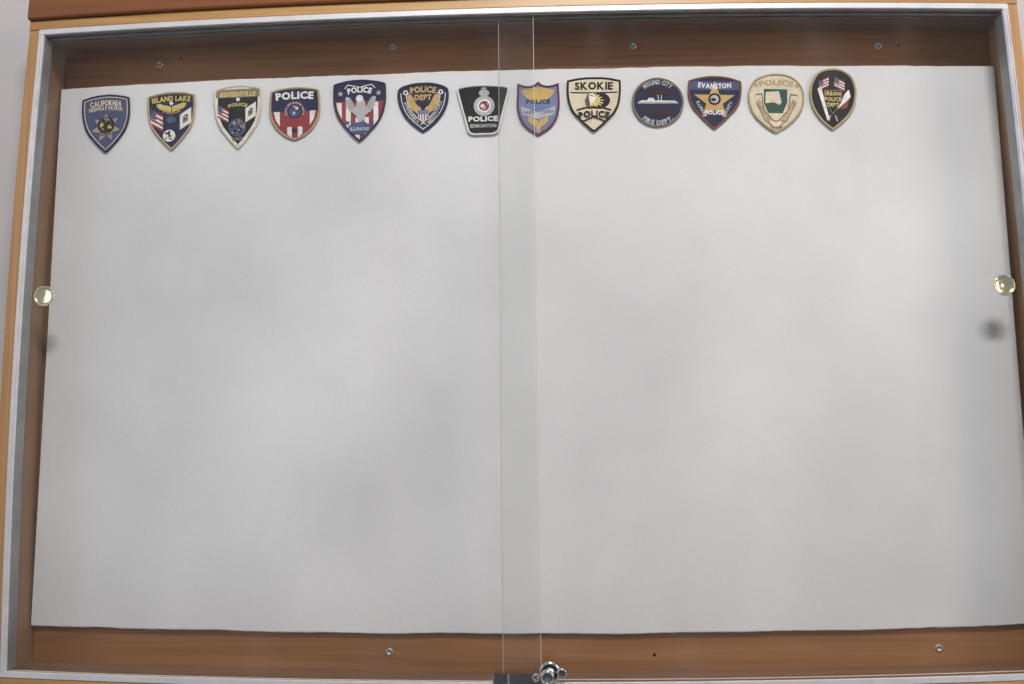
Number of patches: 13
